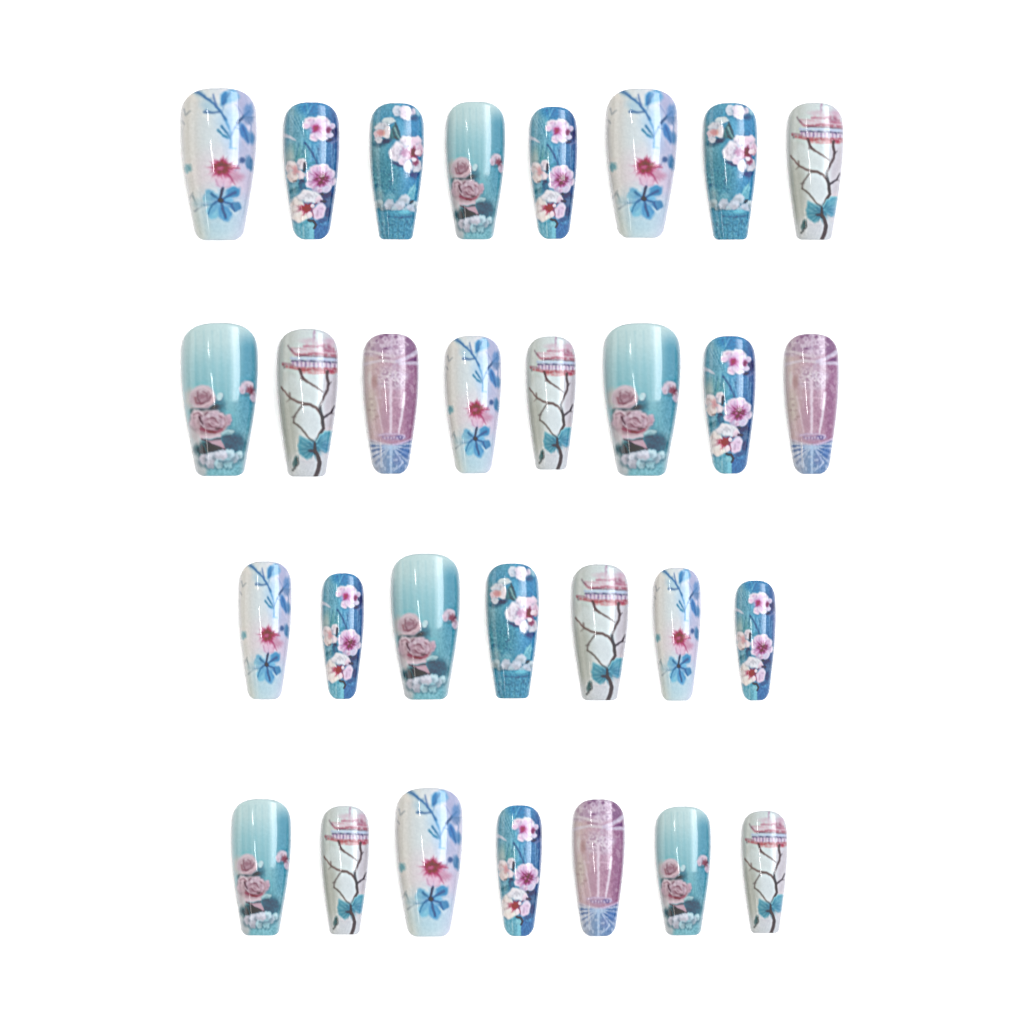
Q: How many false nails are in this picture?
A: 30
